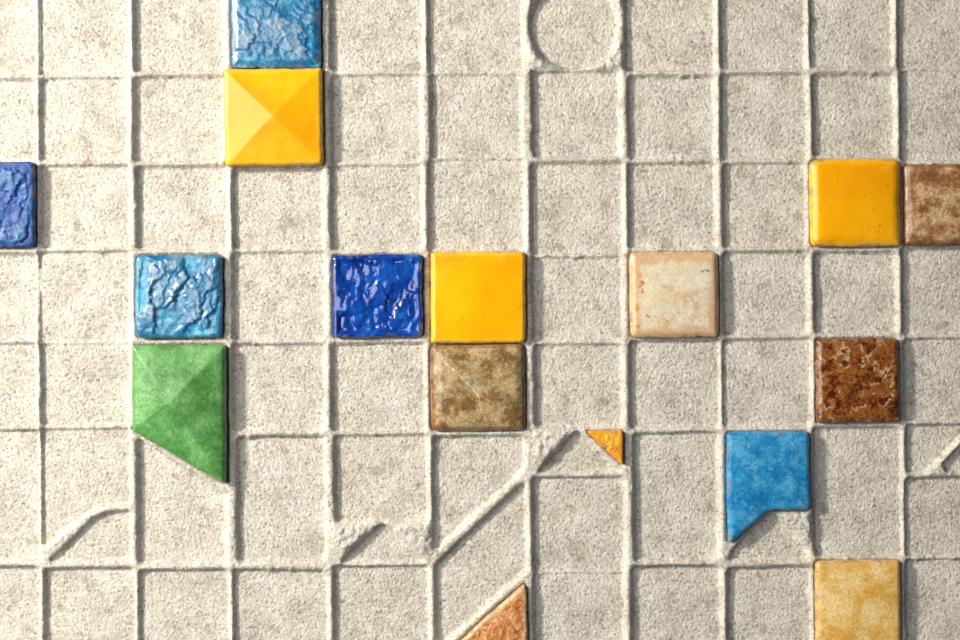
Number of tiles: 16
